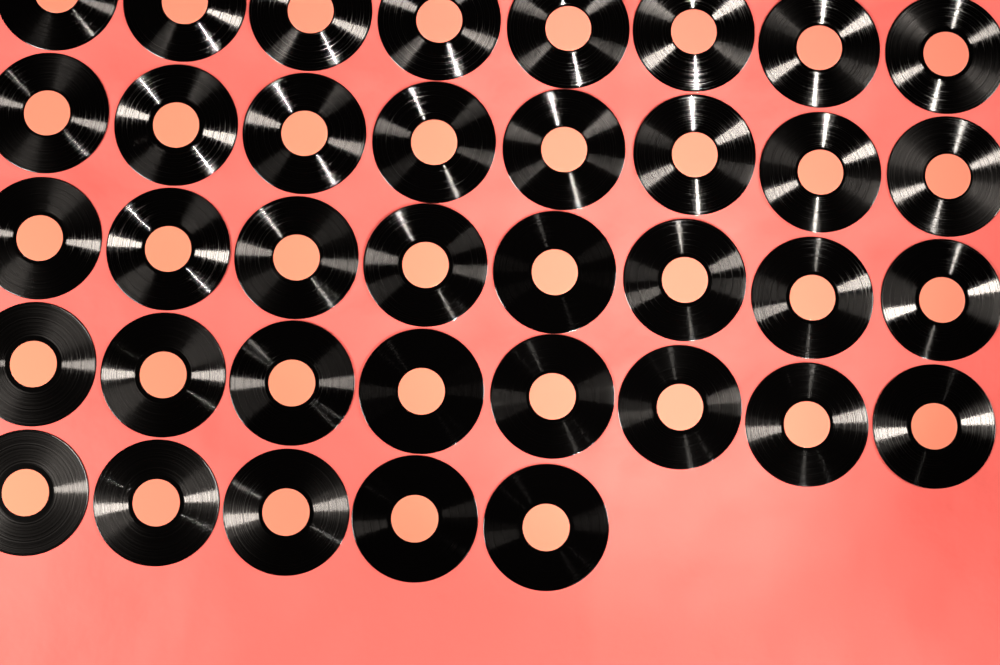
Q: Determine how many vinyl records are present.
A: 37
